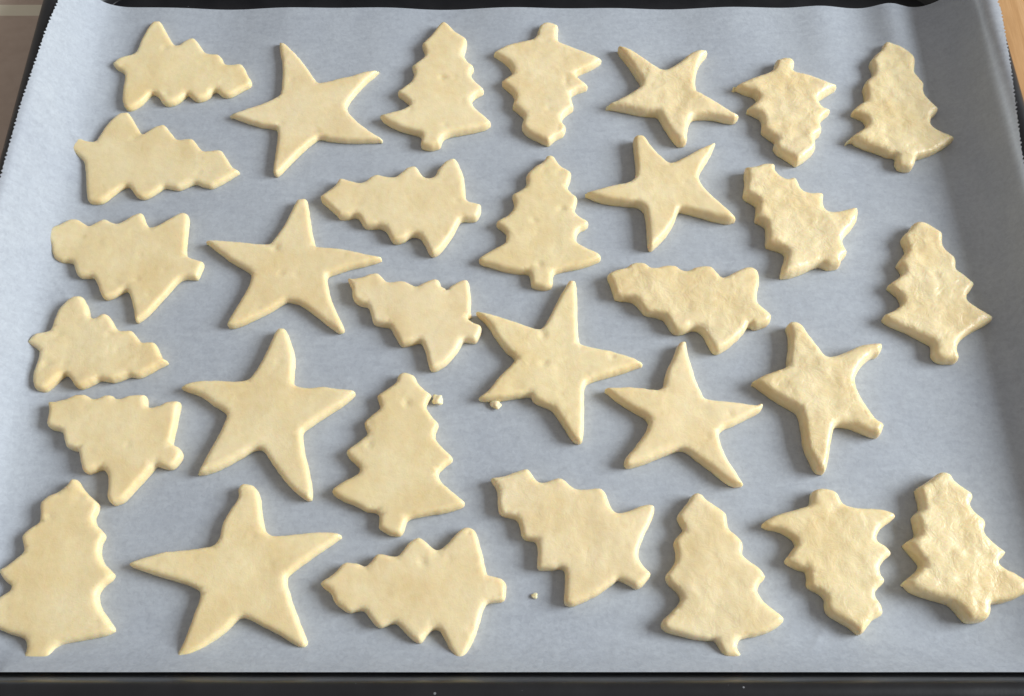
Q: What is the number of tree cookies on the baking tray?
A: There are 22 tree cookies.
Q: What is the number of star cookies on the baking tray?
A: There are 9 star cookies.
